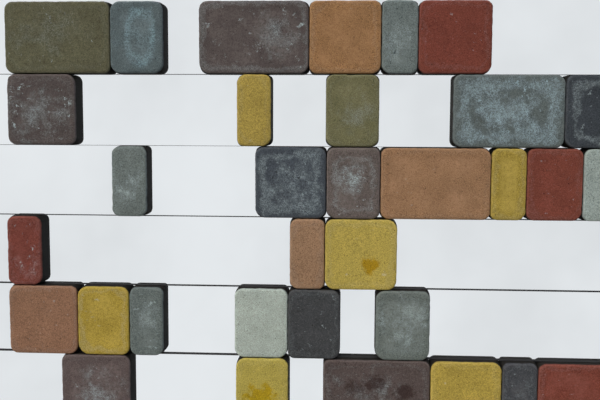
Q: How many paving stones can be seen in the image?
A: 33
